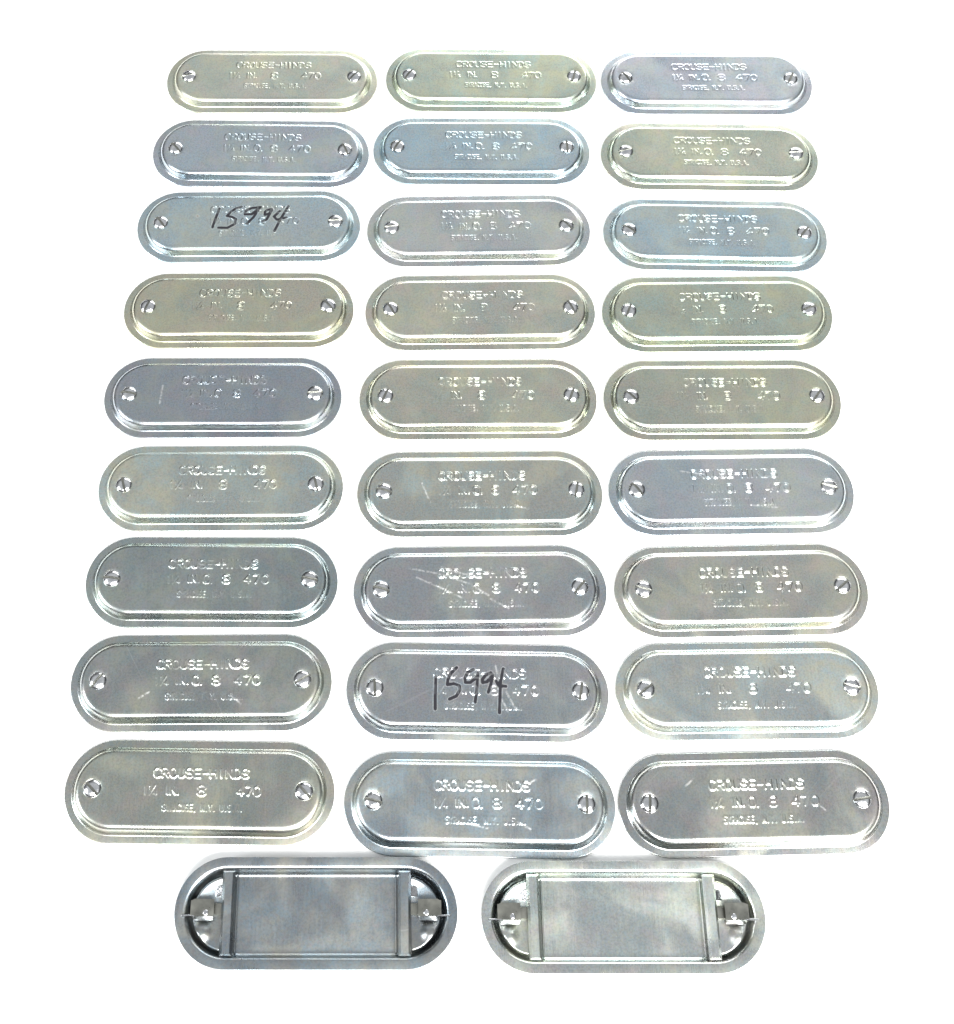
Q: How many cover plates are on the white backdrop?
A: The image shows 29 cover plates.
